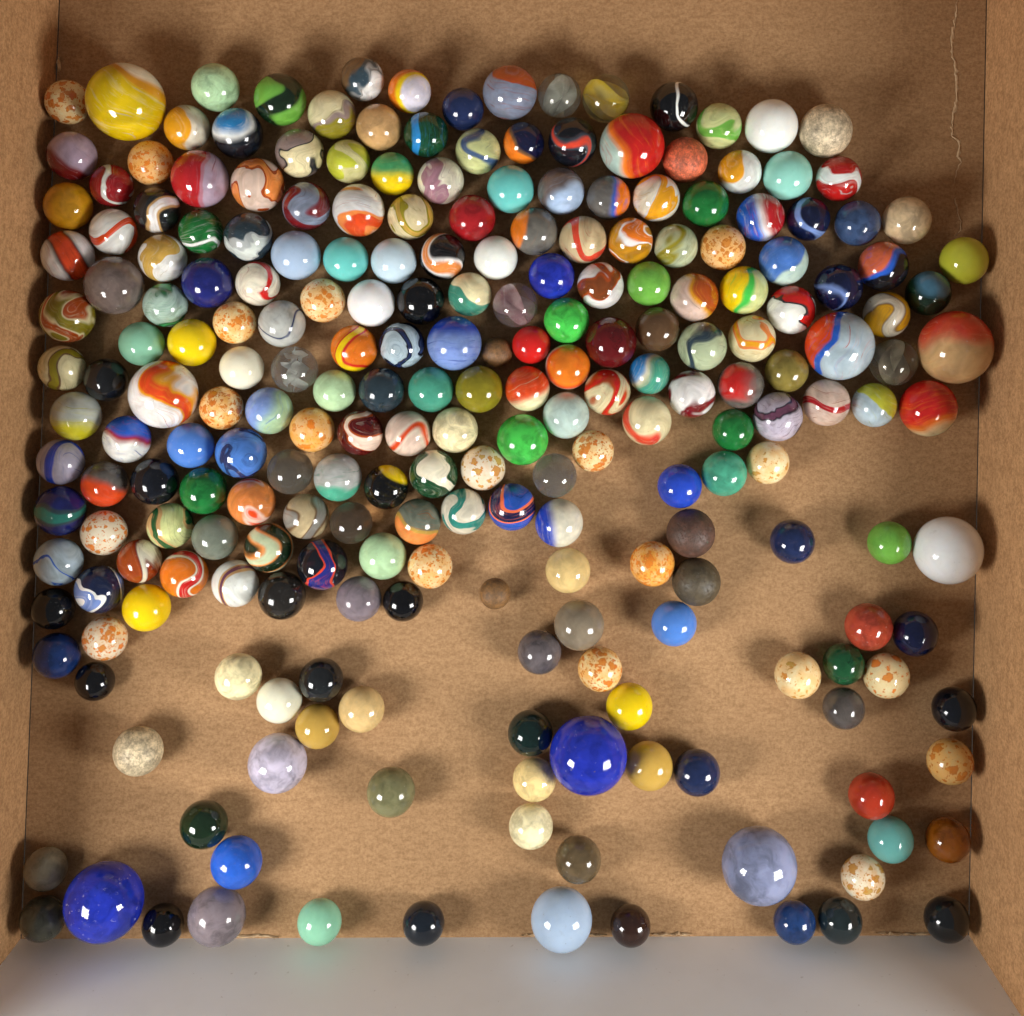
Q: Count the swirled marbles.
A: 104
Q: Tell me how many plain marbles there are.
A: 105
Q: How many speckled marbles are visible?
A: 19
